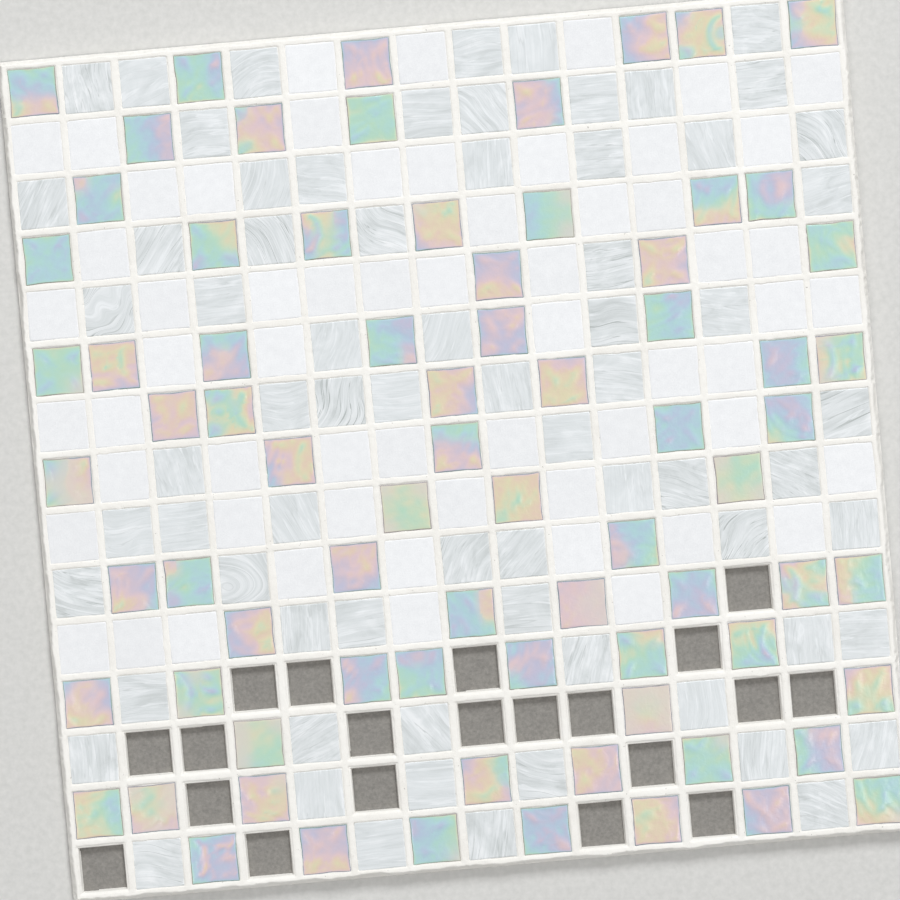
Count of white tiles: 60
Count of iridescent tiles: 75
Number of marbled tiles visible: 70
